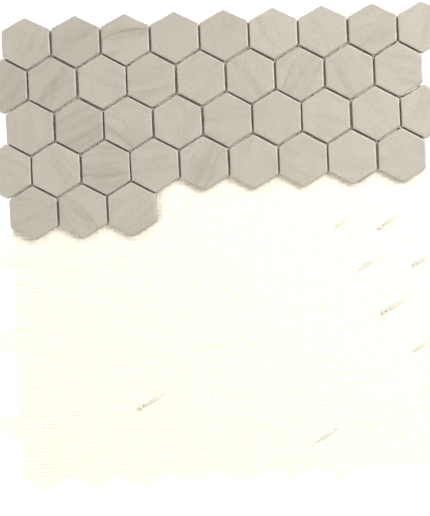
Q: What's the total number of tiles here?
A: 39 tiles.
